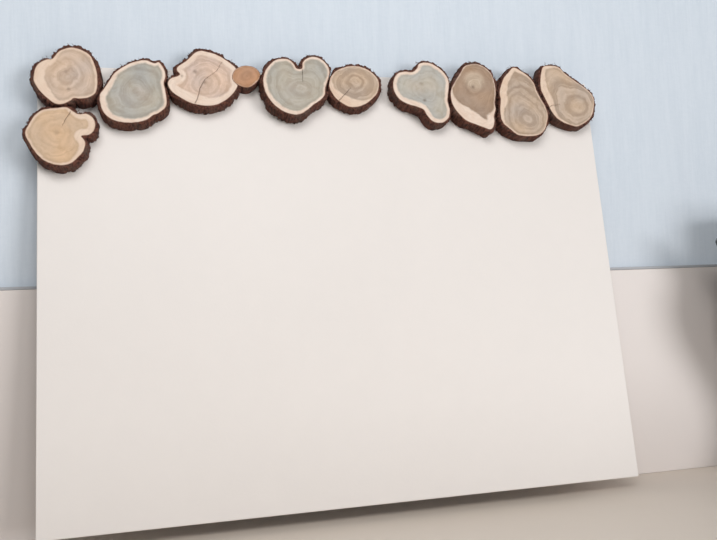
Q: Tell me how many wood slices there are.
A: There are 10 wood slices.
